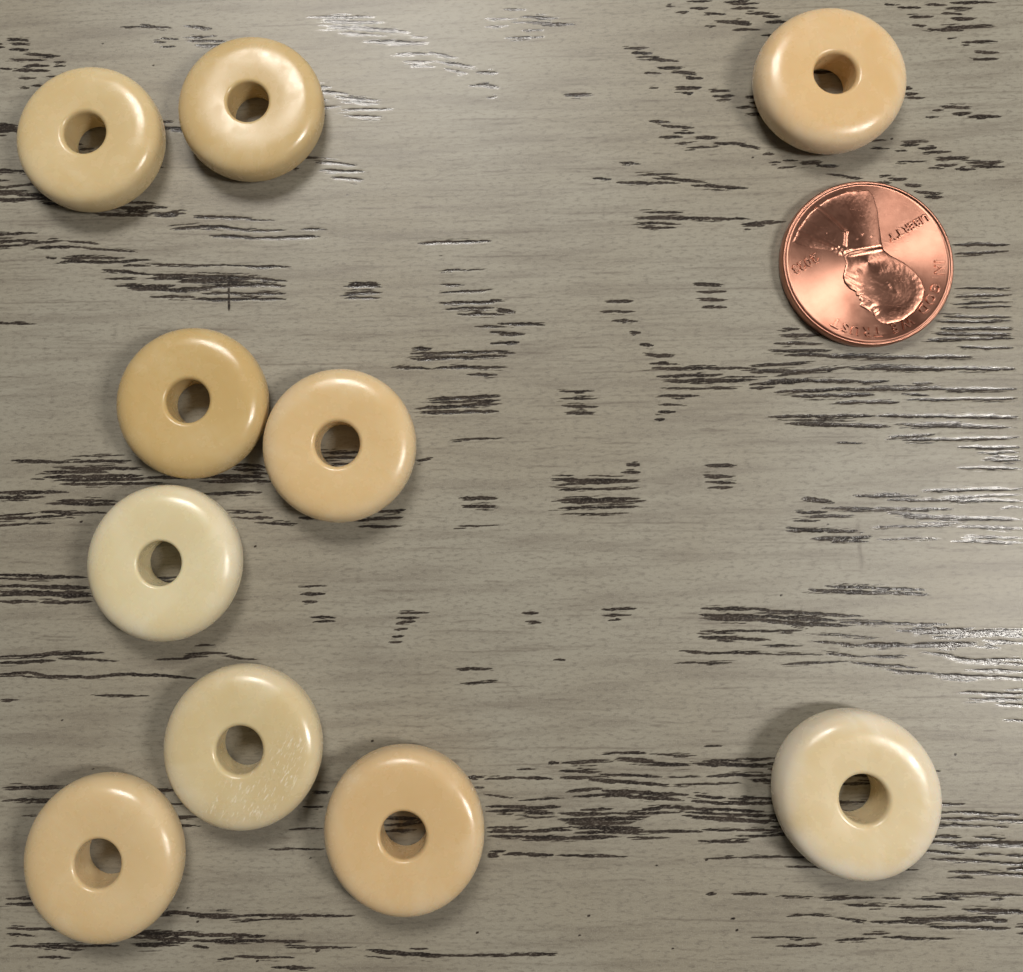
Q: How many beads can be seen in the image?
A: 10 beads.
